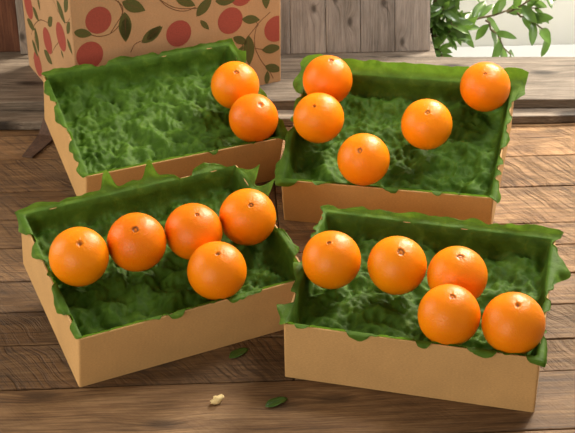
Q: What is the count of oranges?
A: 17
